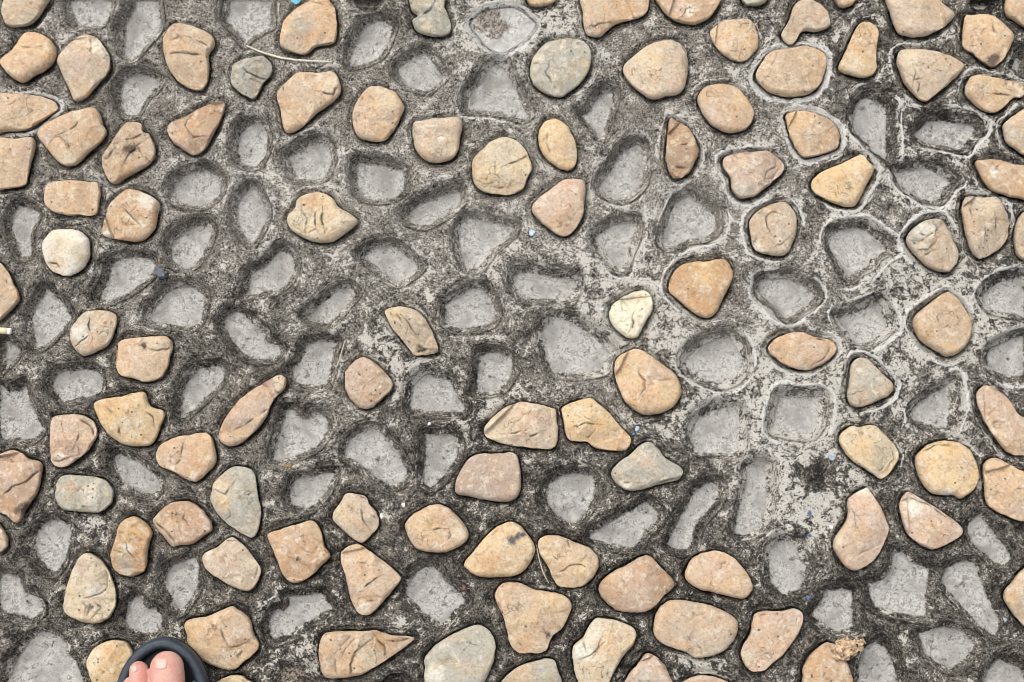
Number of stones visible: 104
